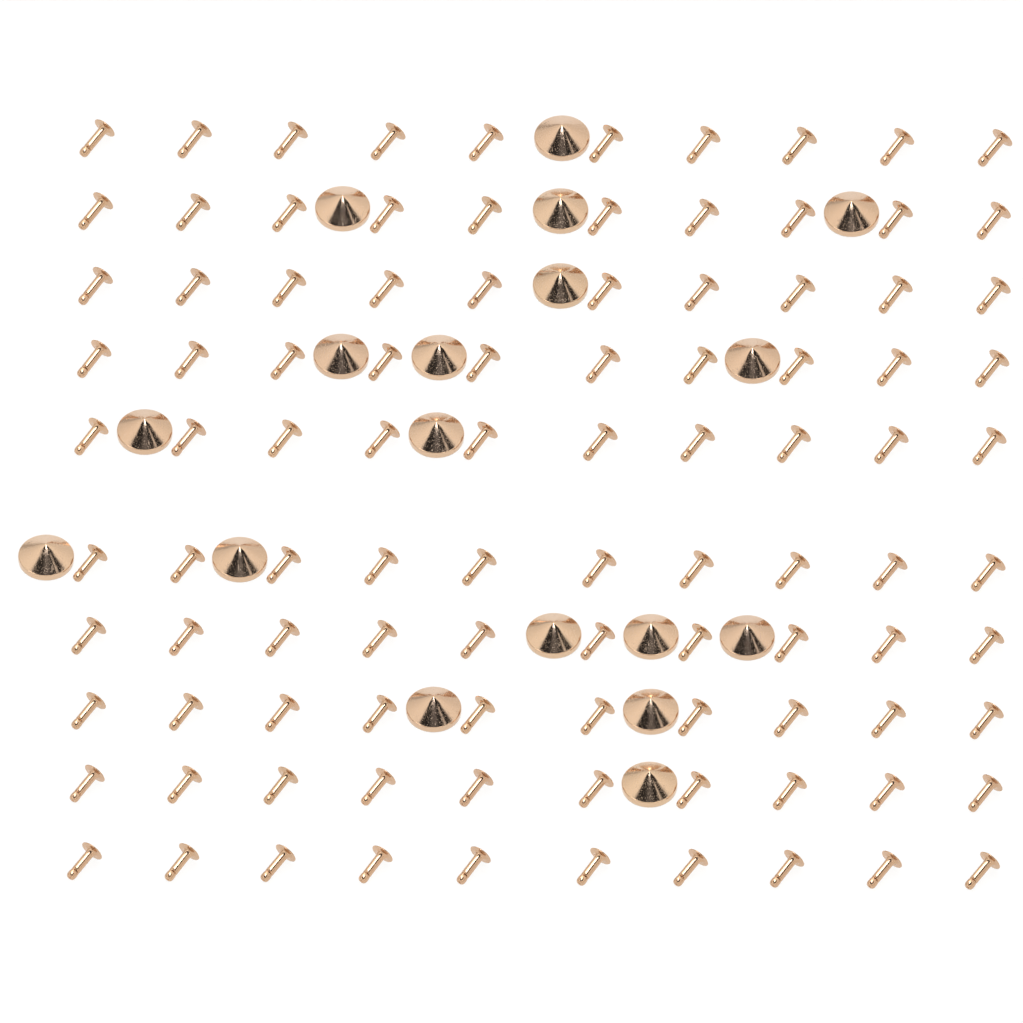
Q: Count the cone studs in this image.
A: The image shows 18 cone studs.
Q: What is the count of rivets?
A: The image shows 100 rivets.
